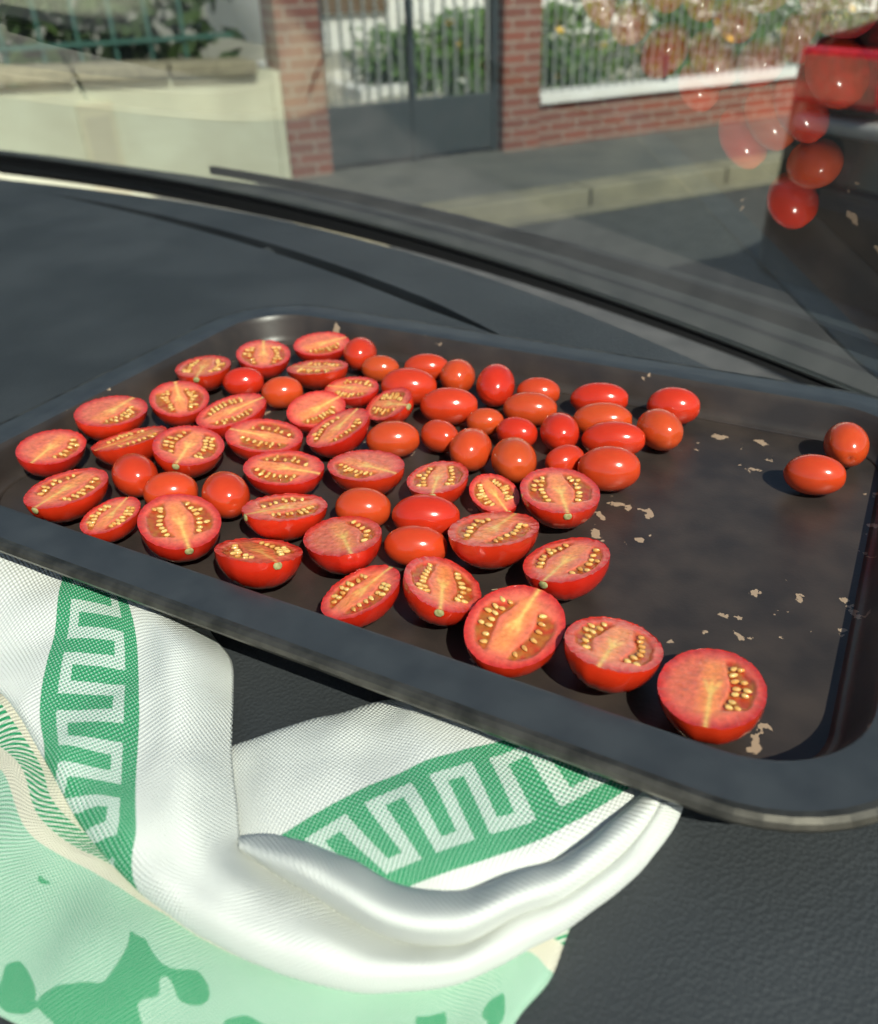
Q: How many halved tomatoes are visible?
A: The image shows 33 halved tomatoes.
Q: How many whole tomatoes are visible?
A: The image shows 33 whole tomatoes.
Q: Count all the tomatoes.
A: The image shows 66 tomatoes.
